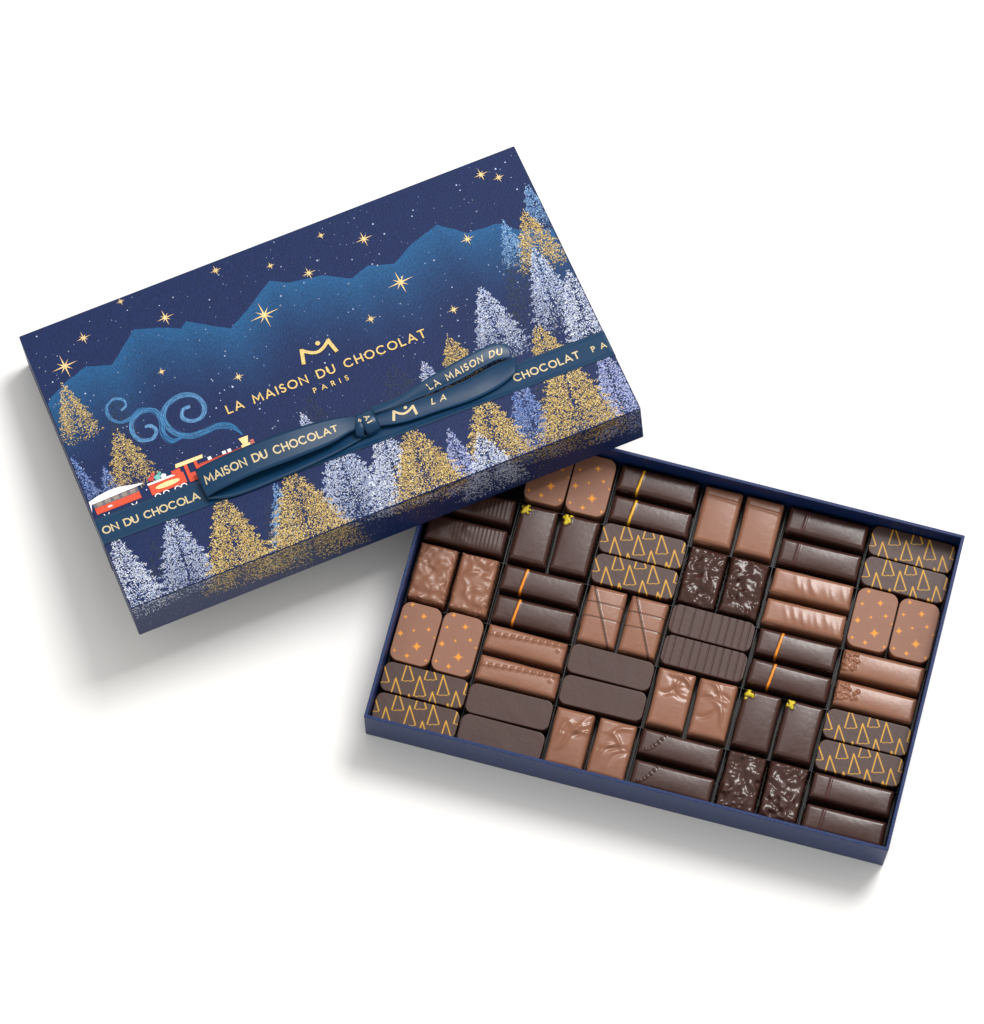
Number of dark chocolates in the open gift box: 36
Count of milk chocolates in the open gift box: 22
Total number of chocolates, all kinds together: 58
